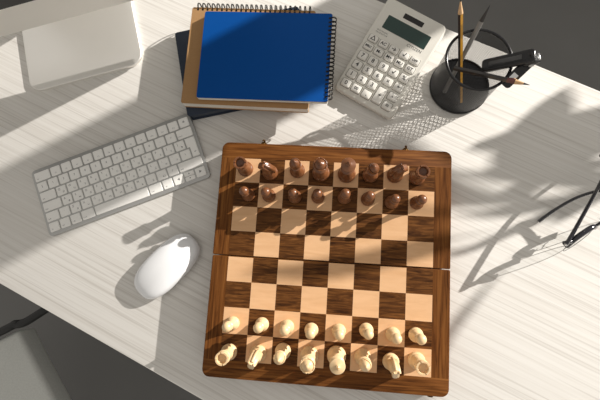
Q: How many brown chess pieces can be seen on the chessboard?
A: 16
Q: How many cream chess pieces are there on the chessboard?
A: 16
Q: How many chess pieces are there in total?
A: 32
